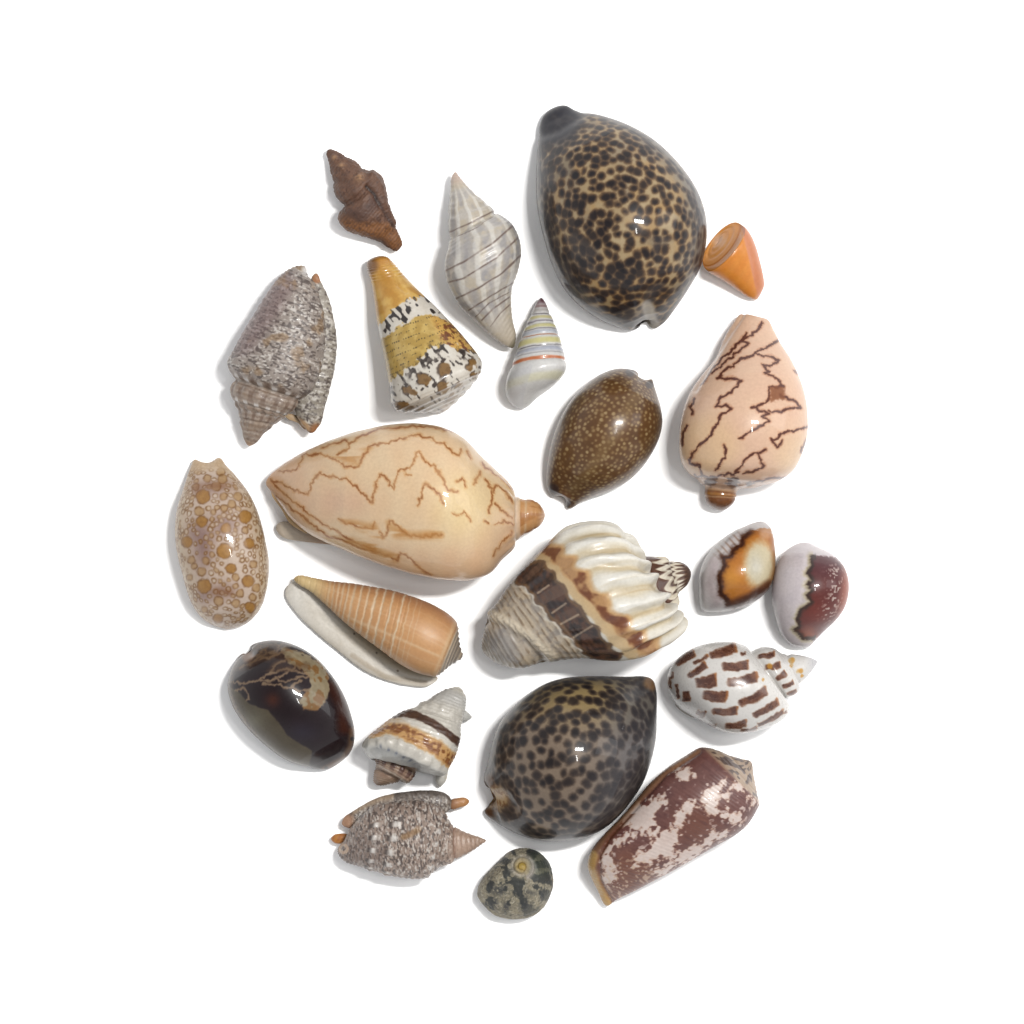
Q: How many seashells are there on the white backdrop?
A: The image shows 22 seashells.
